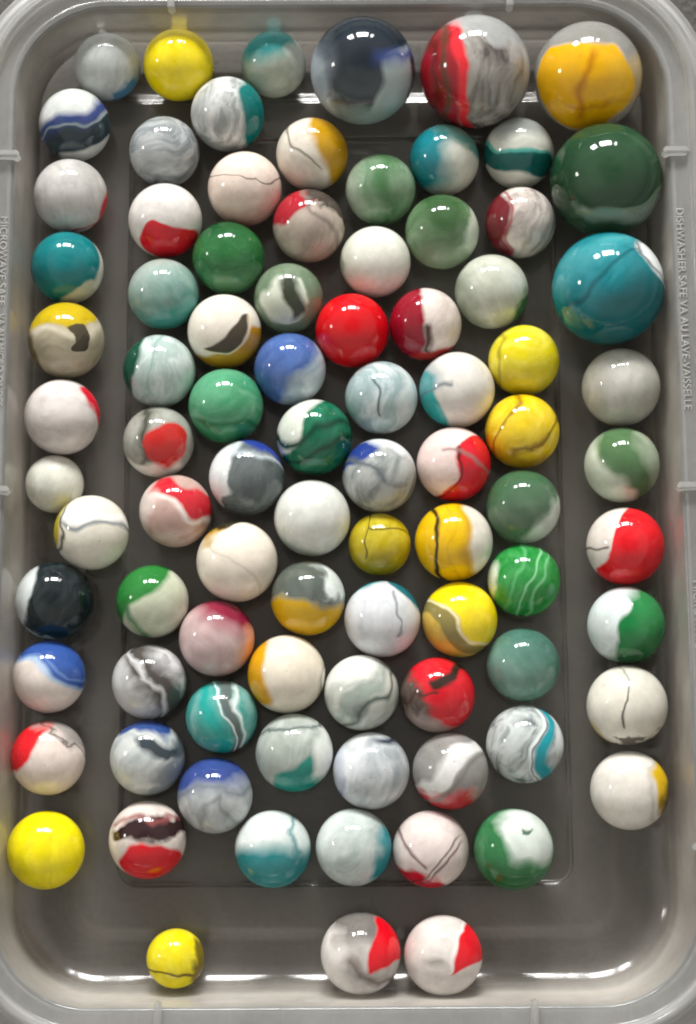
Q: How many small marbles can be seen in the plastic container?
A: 83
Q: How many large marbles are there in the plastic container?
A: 5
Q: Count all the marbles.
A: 88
